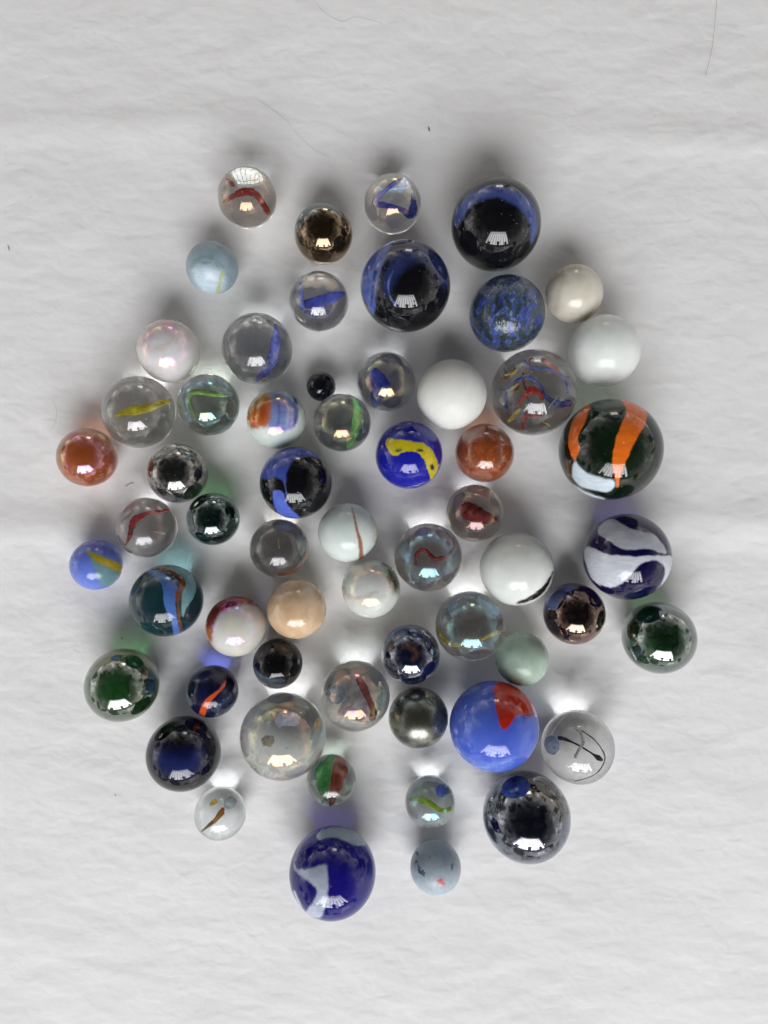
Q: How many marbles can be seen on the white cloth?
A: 59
